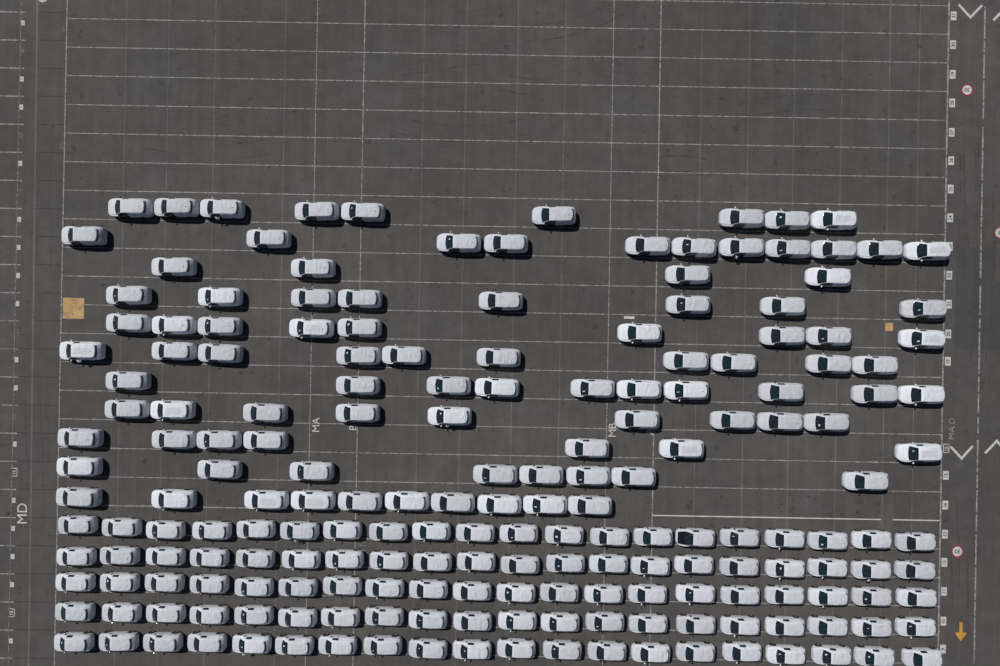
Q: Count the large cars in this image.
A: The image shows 95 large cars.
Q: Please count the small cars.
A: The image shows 100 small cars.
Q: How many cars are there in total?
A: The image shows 195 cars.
